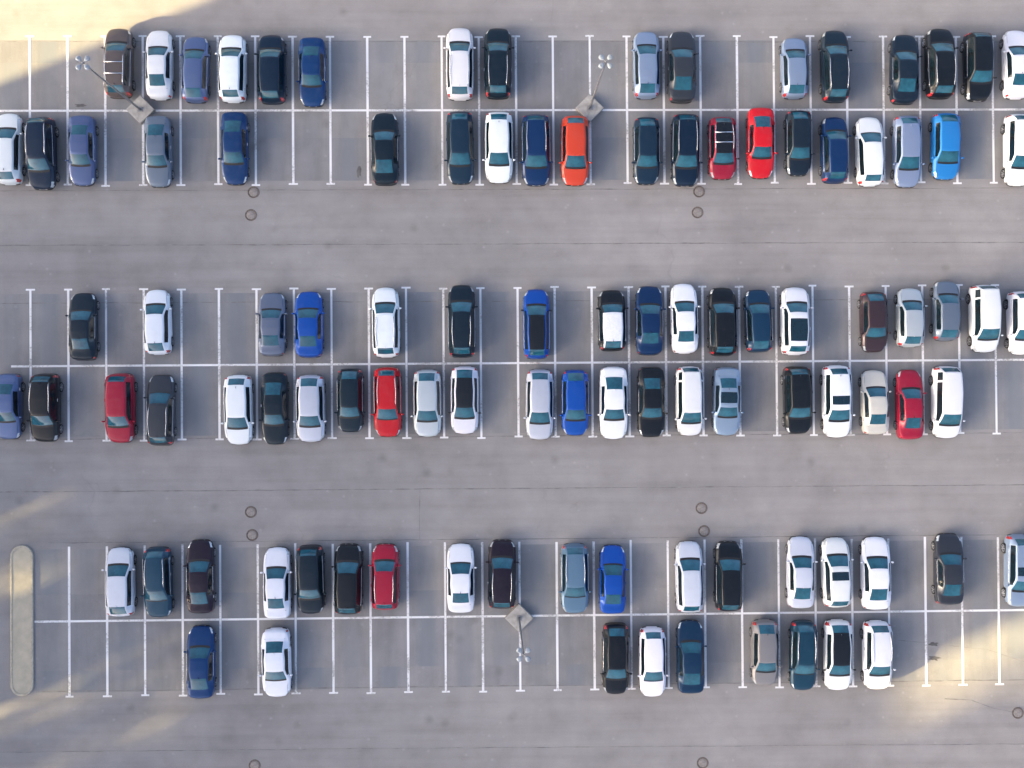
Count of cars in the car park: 103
